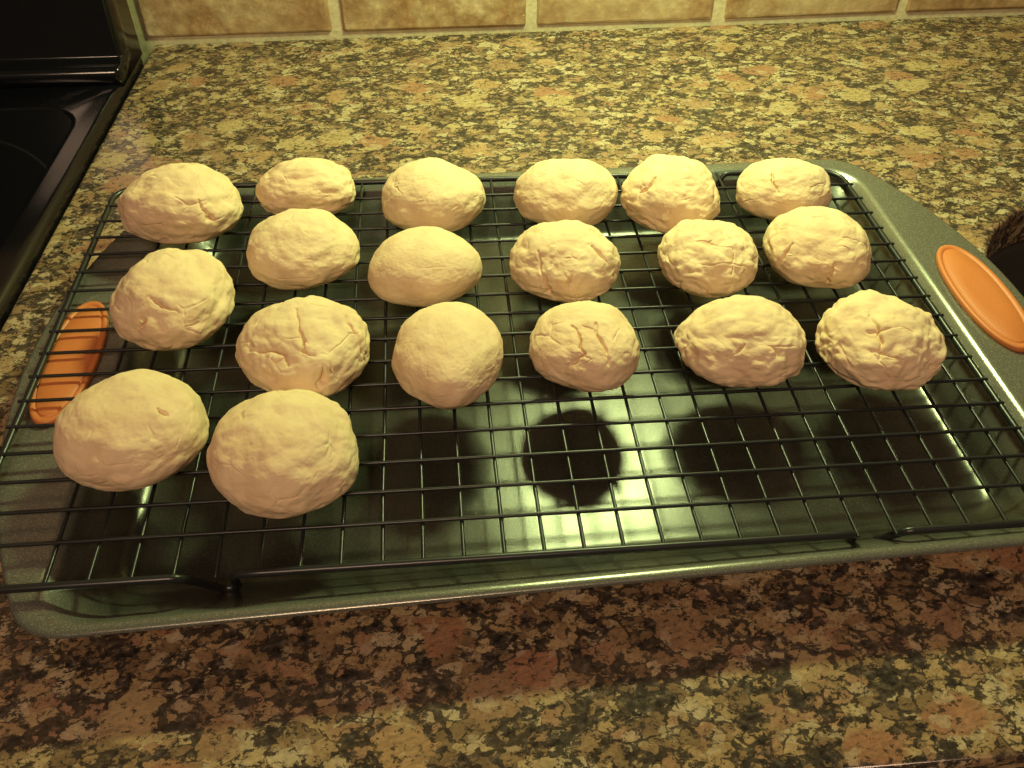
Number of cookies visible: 19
